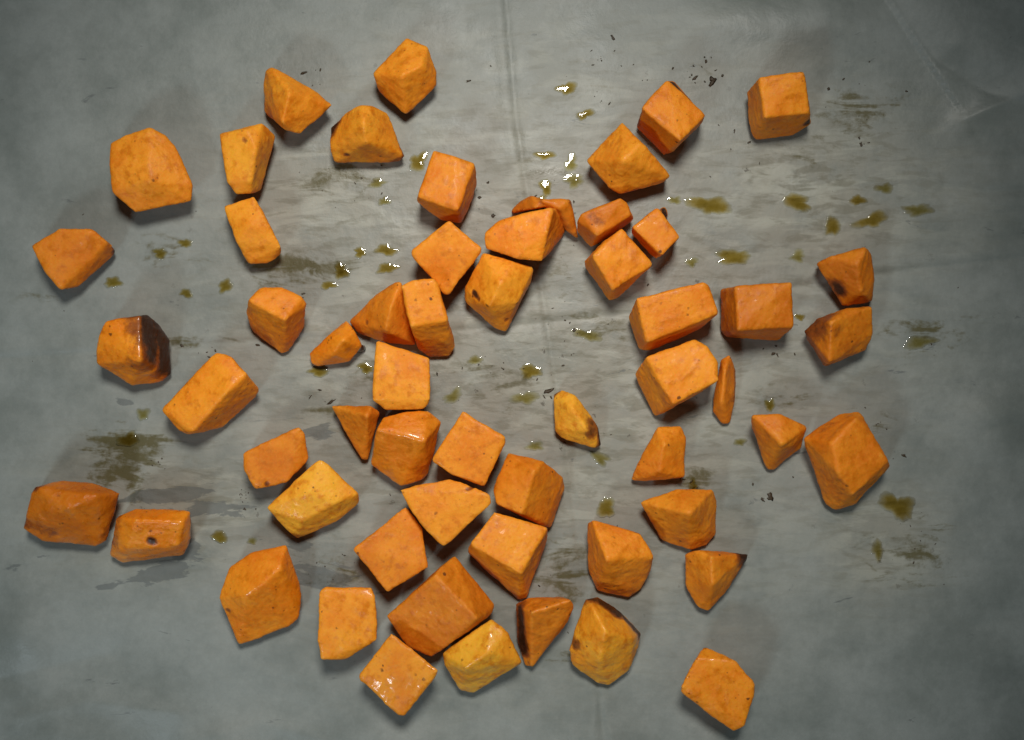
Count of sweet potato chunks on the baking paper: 57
